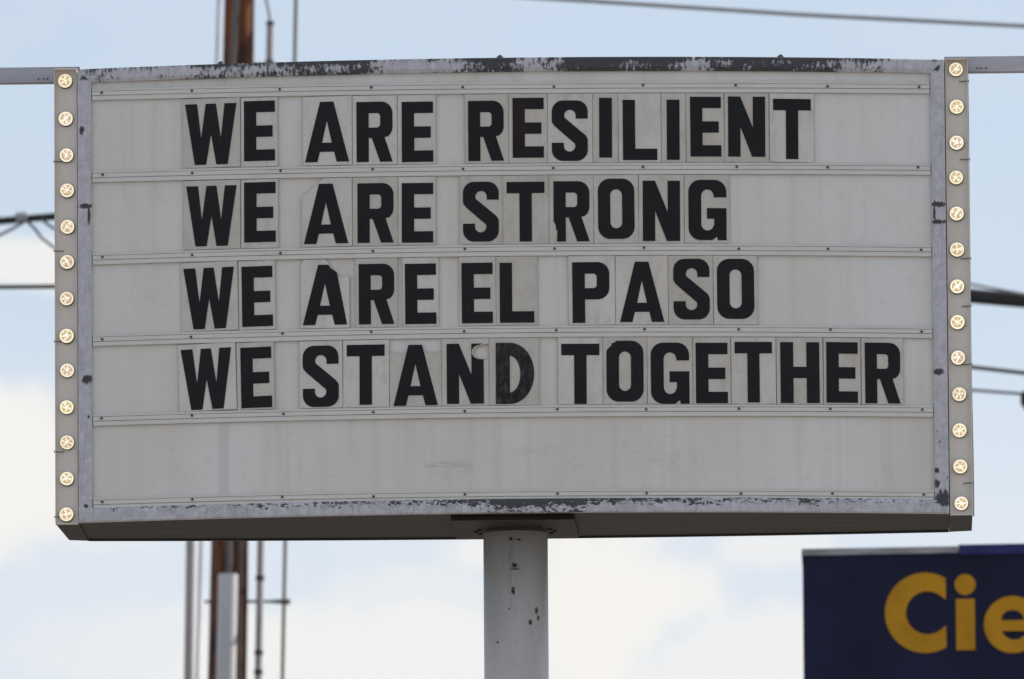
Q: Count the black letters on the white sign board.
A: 51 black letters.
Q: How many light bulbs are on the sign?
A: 26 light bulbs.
